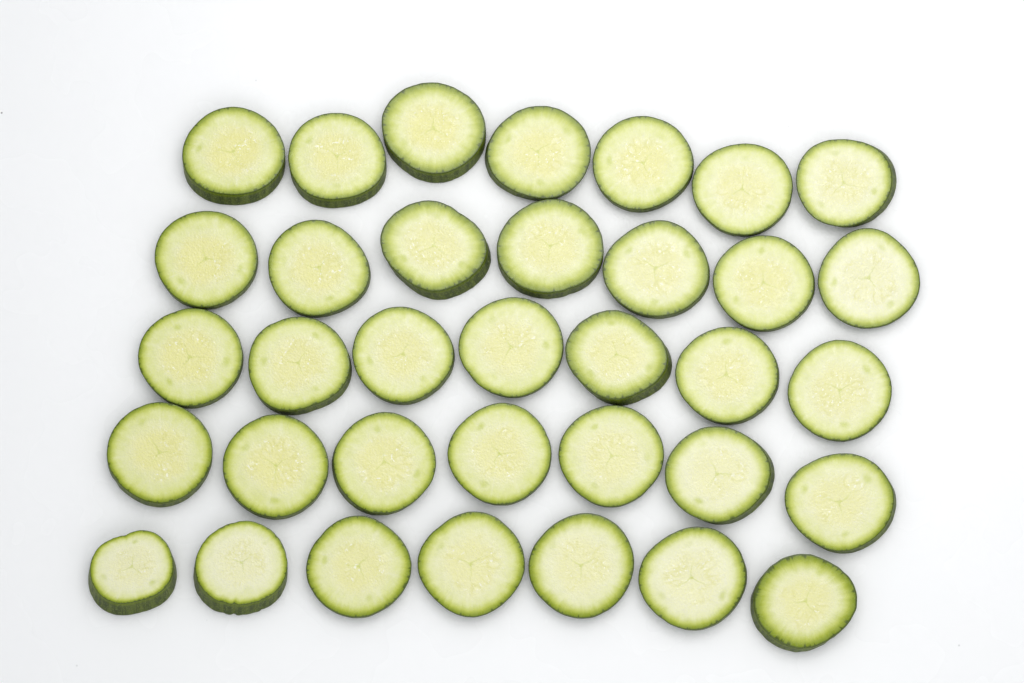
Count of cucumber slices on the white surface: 35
